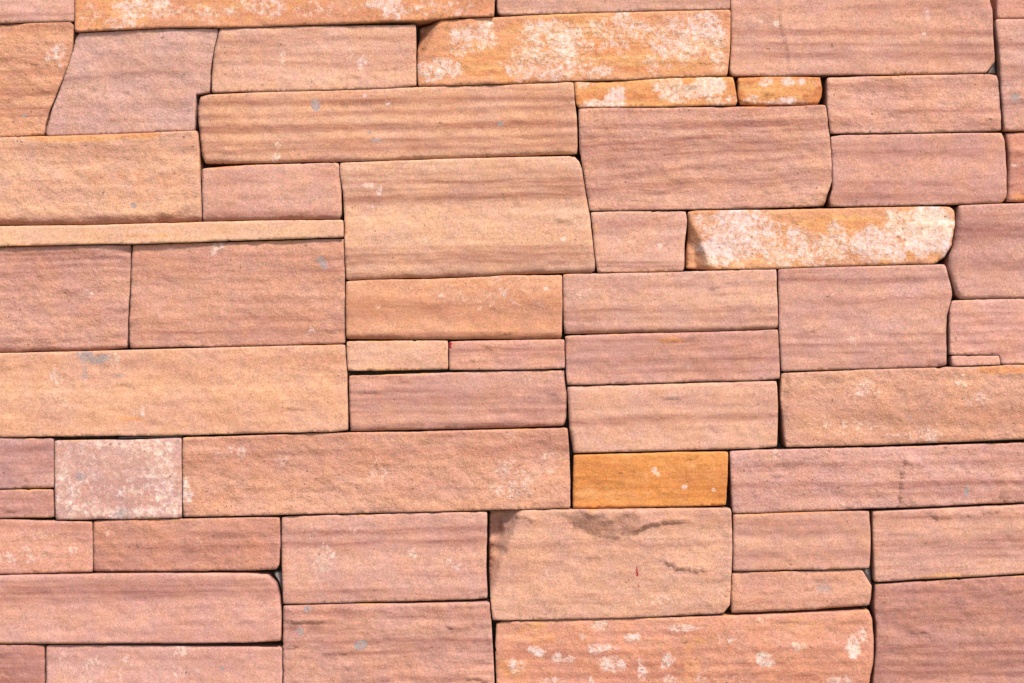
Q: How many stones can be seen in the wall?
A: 57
